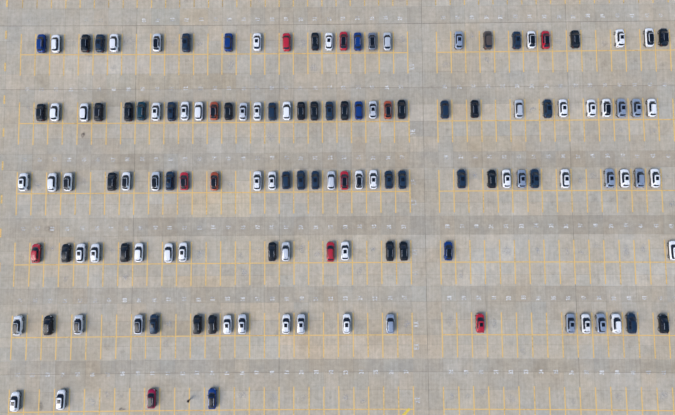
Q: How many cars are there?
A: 129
